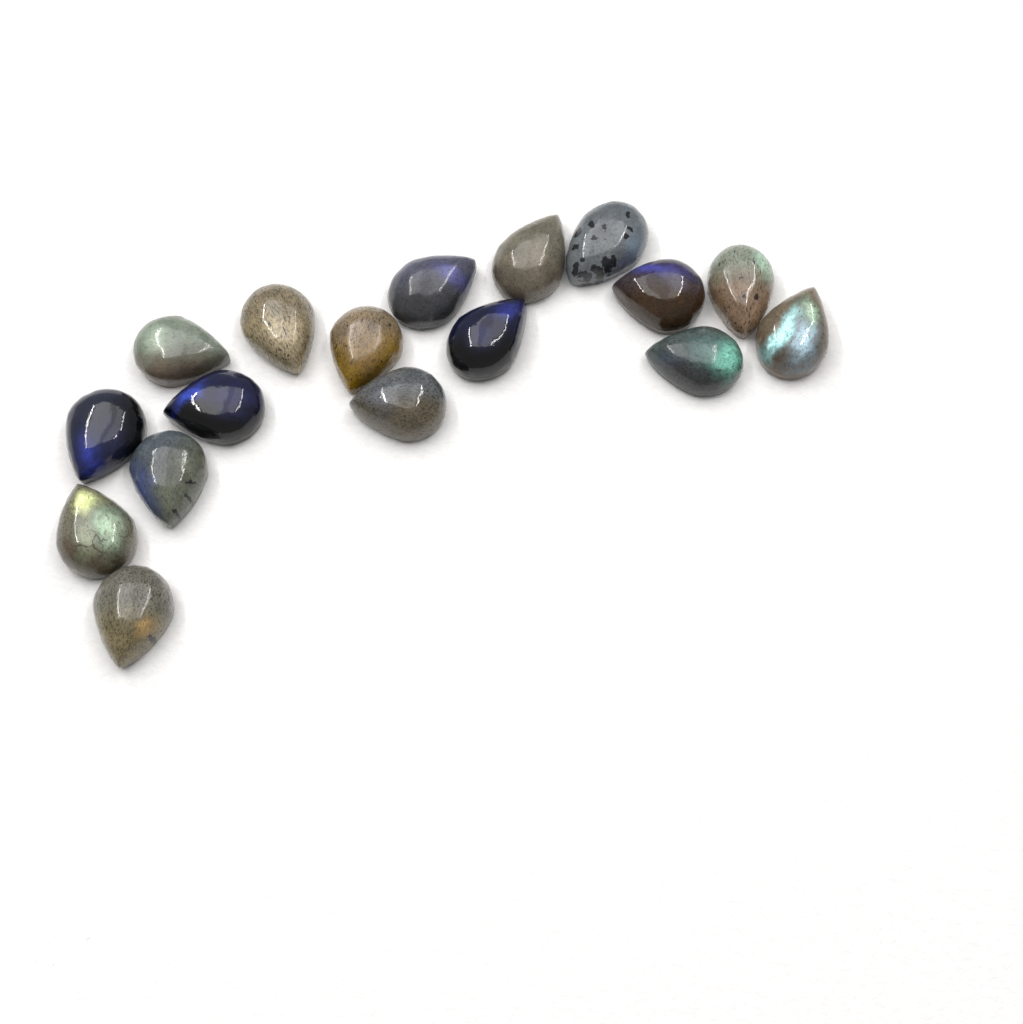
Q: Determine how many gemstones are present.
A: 17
